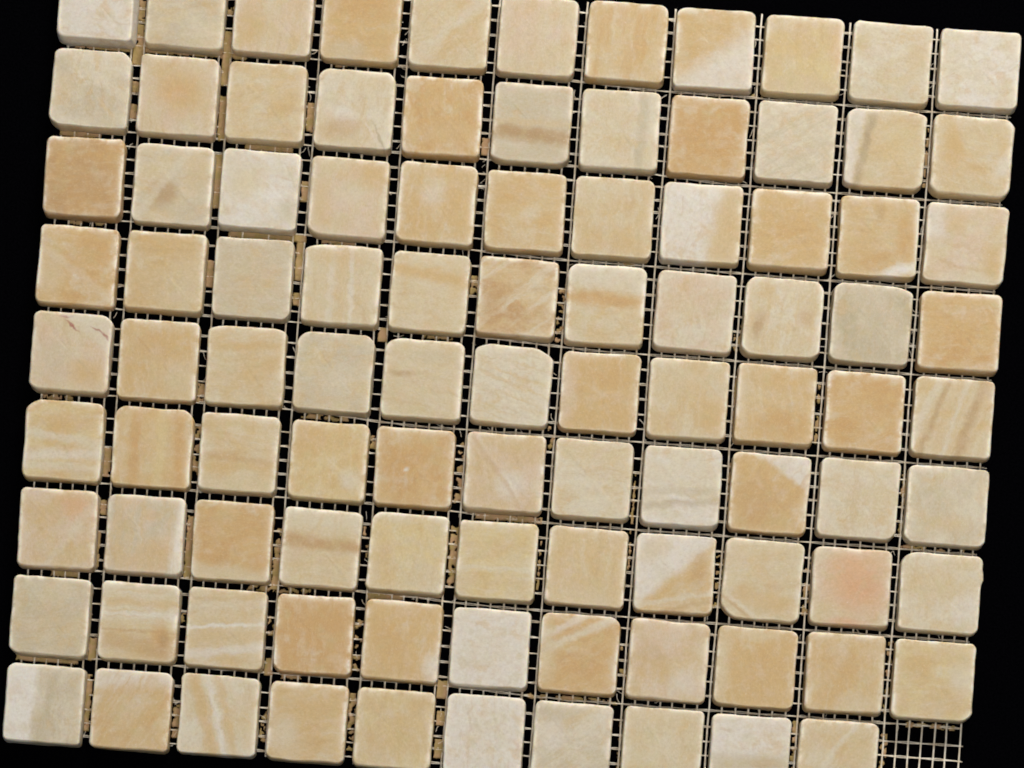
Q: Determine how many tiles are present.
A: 98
